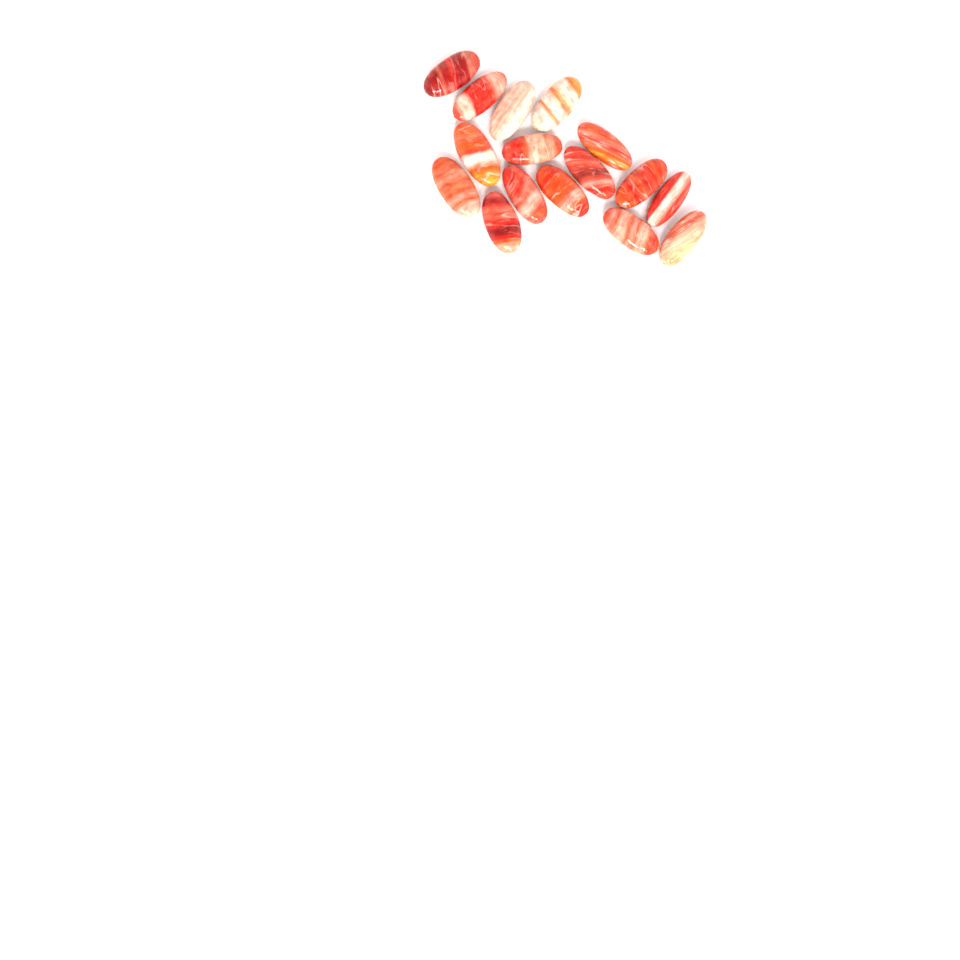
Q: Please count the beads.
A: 16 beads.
